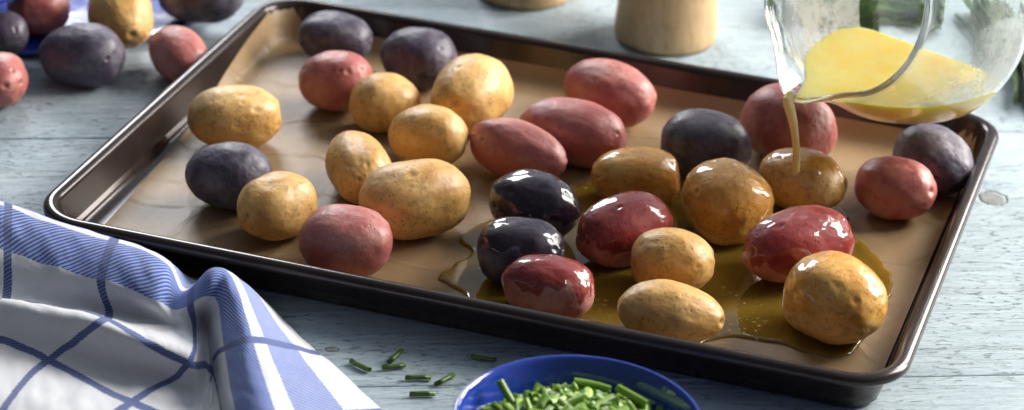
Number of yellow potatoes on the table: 14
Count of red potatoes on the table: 13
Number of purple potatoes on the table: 10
